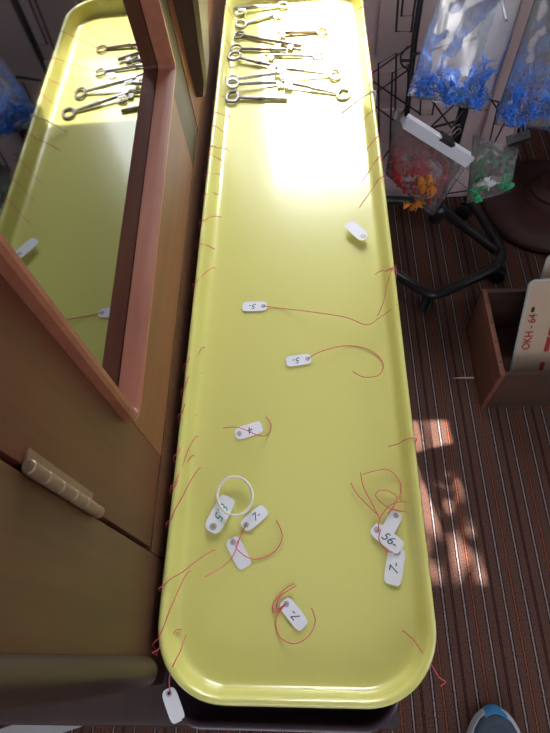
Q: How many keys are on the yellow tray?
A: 12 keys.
